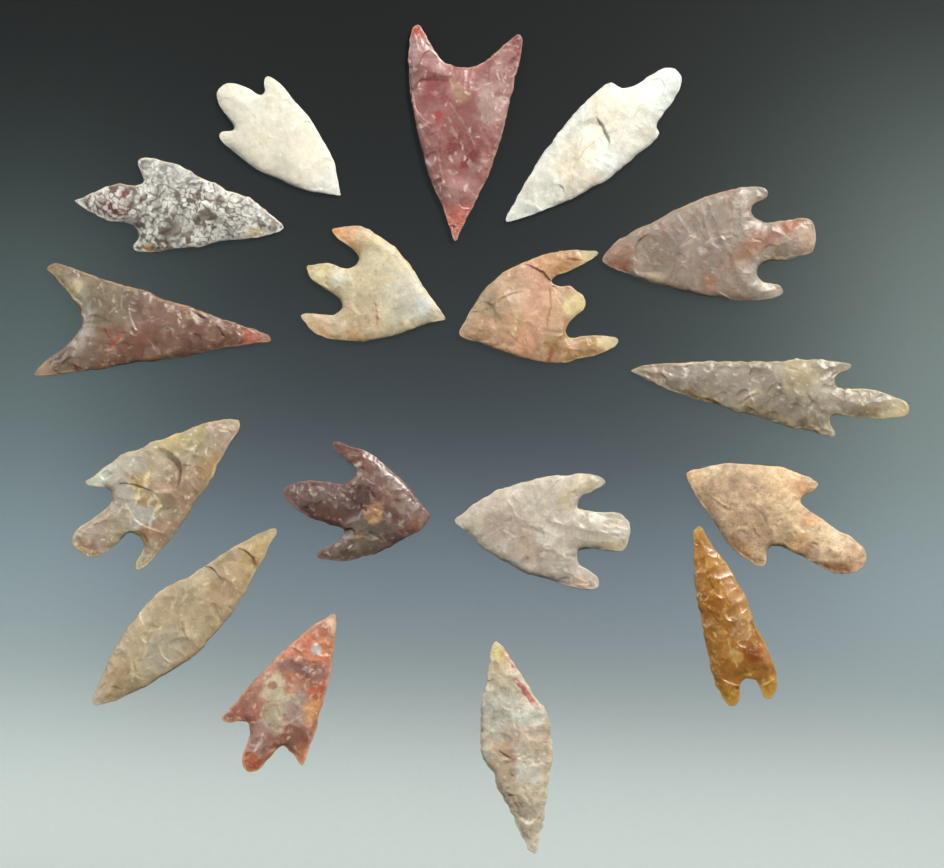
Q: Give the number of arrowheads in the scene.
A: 17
